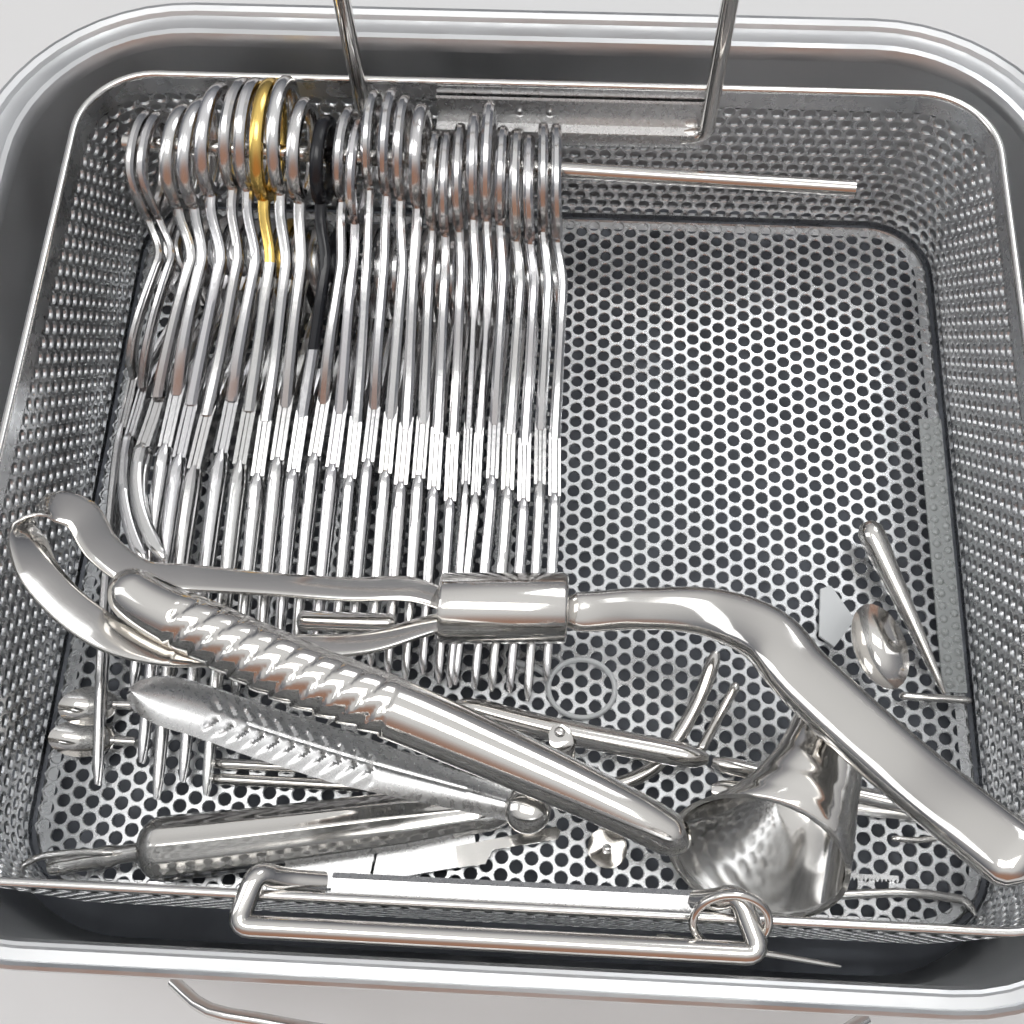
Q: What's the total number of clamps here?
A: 27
